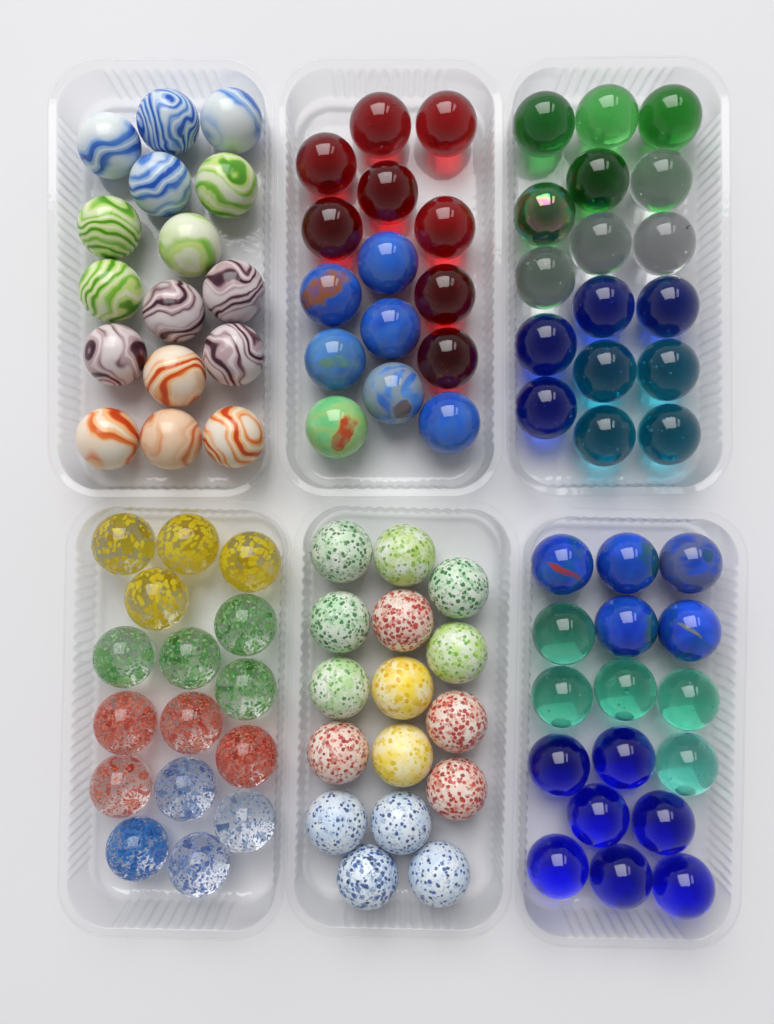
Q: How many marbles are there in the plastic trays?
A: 97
